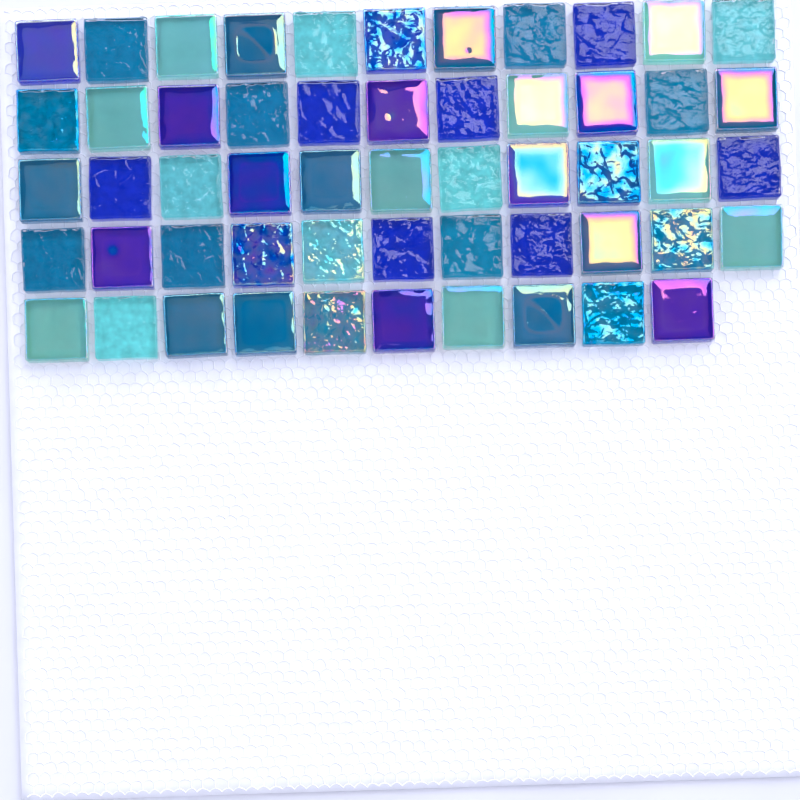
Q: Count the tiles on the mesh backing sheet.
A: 54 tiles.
